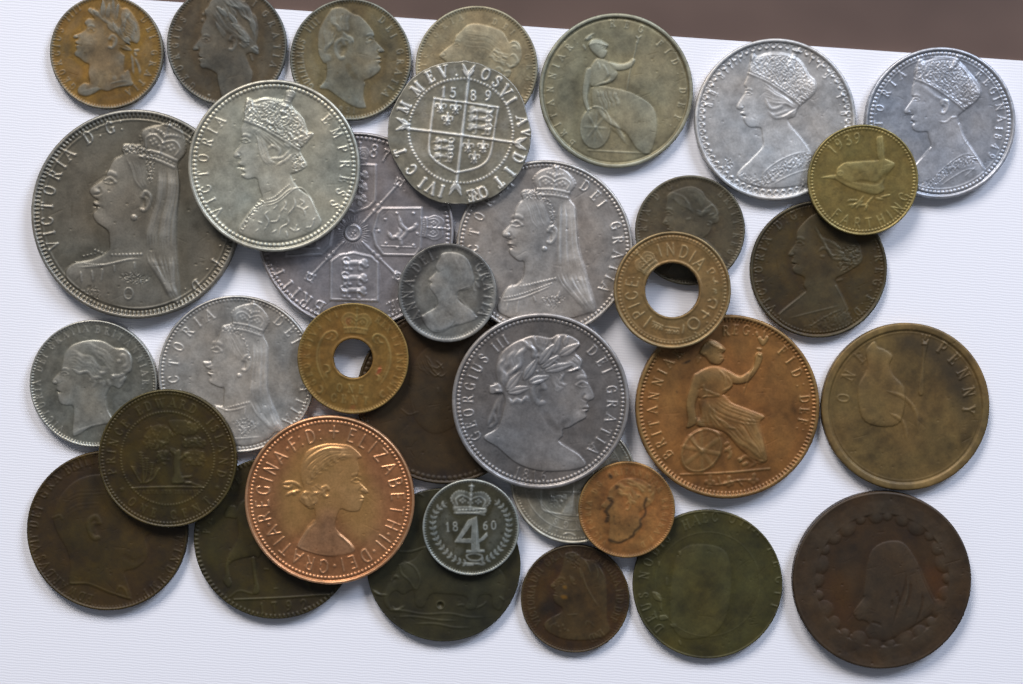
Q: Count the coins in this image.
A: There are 35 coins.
